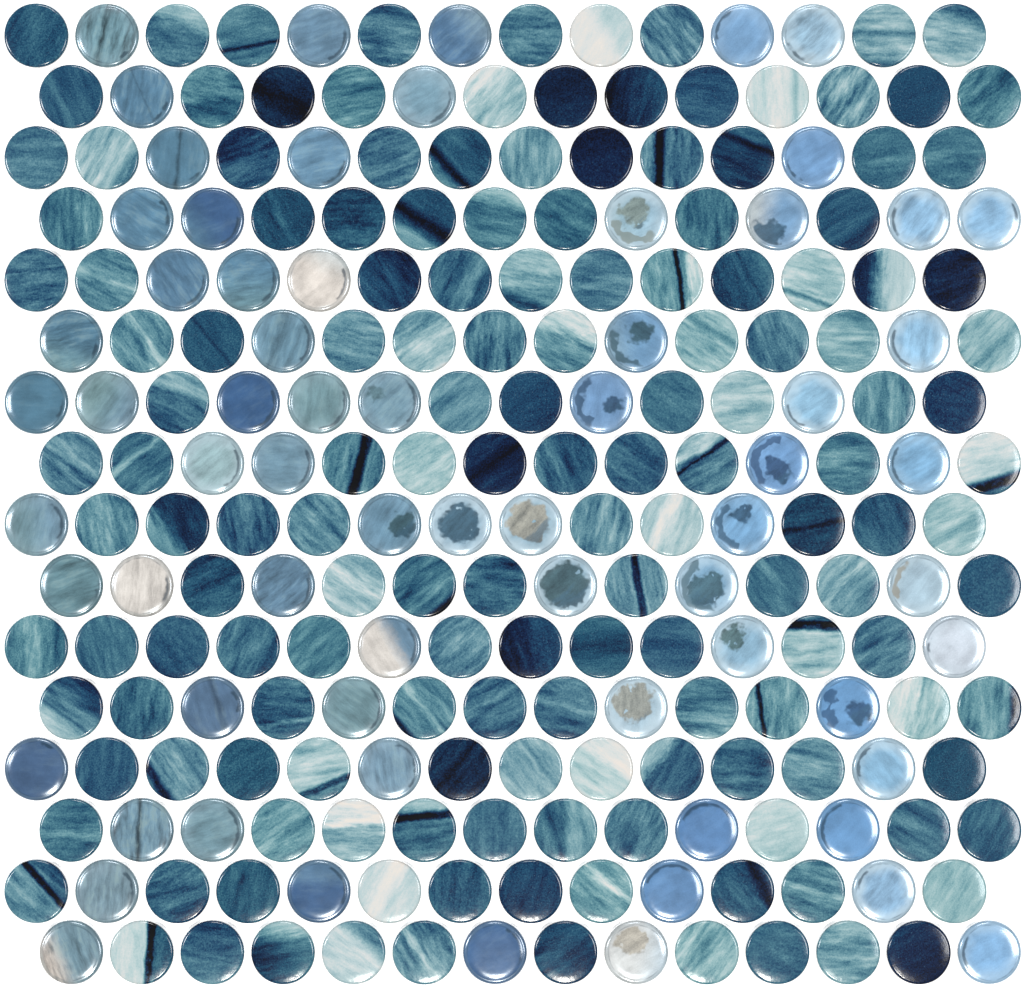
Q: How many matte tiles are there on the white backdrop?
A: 157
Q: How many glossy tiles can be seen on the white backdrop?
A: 67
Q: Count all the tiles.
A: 224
